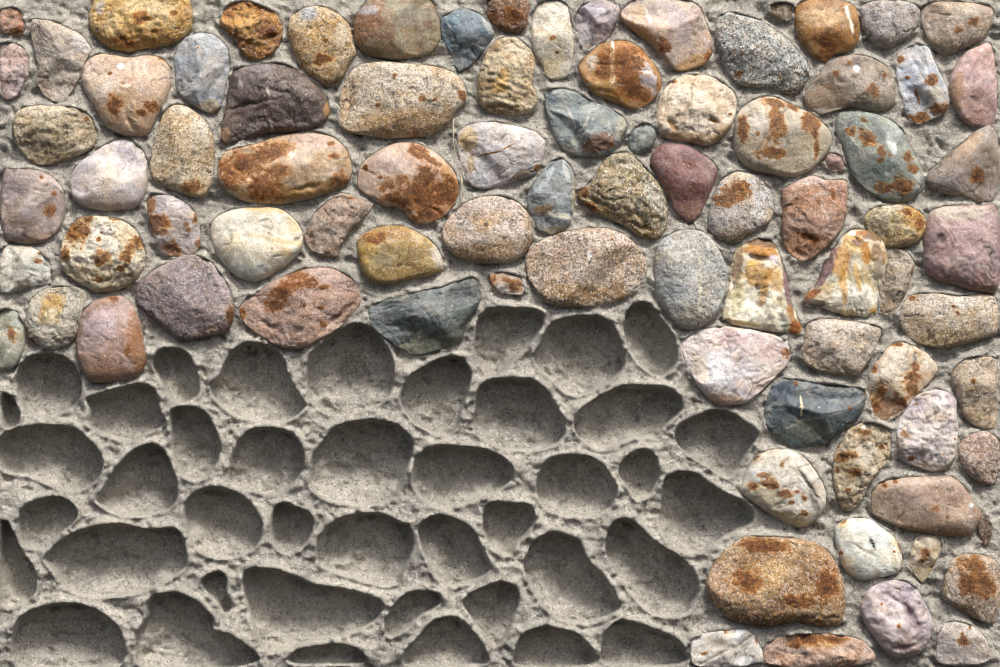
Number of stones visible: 86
